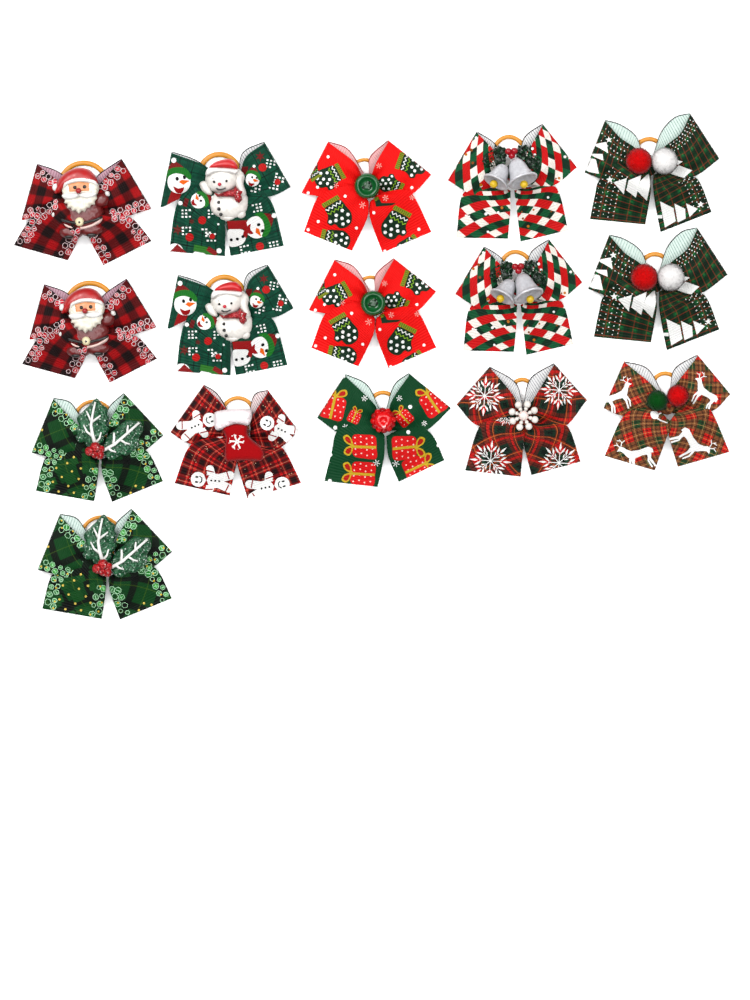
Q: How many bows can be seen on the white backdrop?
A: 16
